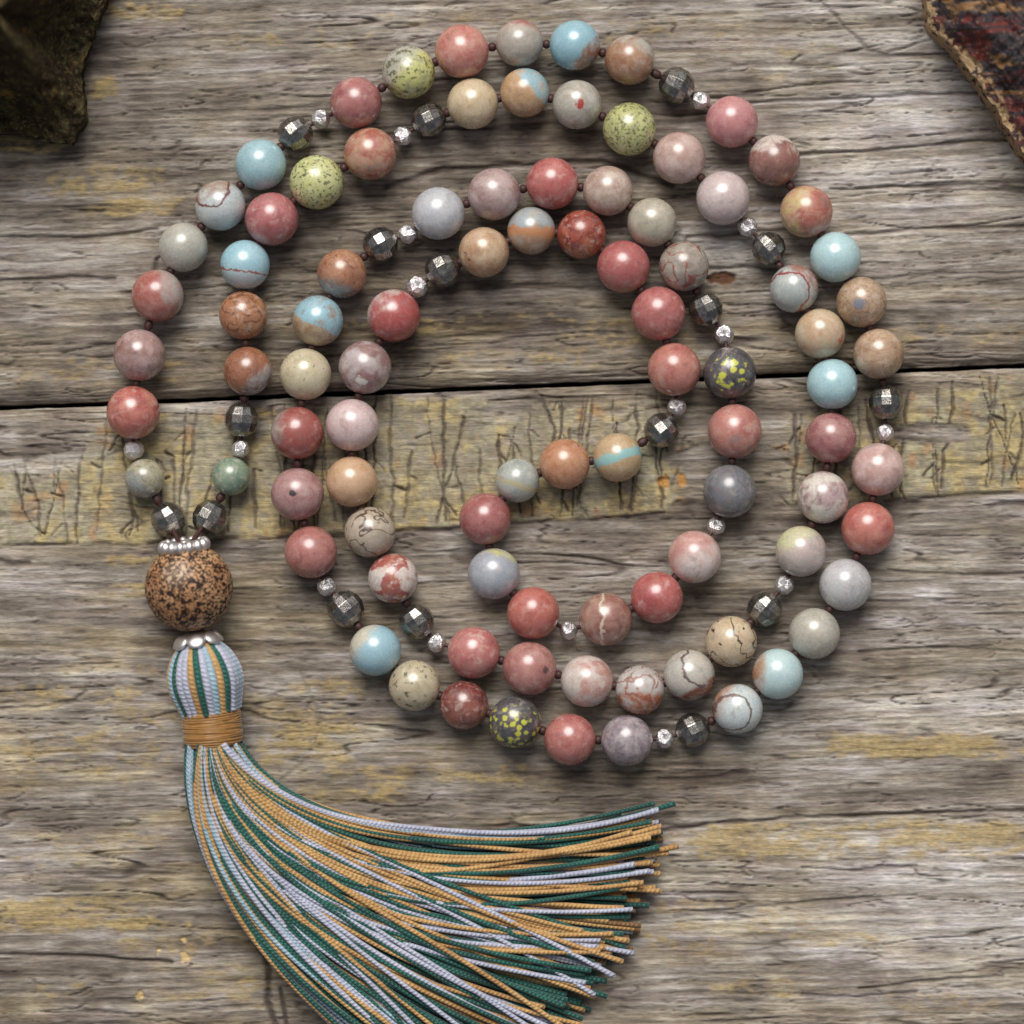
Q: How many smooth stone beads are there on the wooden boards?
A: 92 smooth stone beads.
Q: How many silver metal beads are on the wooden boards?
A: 17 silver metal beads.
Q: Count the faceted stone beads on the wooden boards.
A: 16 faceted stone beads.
